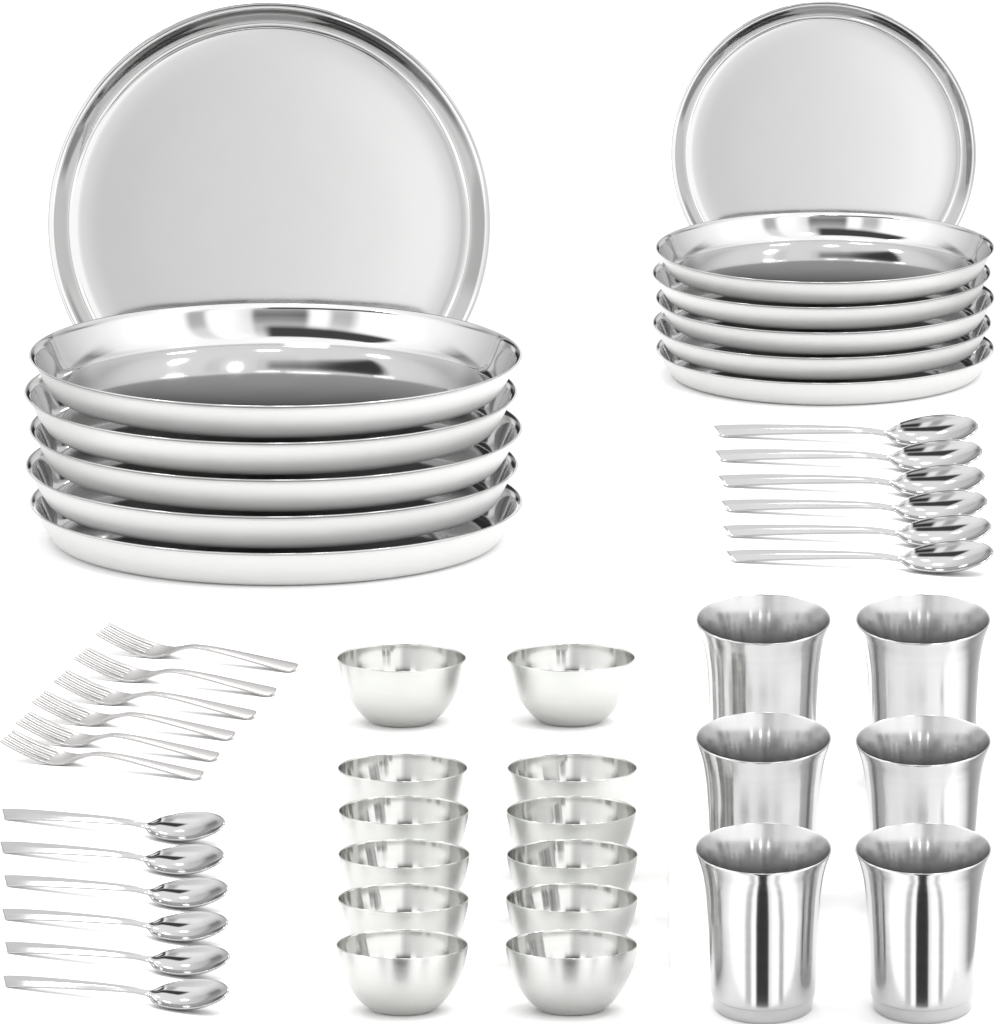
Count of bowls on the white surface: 12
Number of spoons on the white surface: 12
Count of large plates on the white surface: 6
